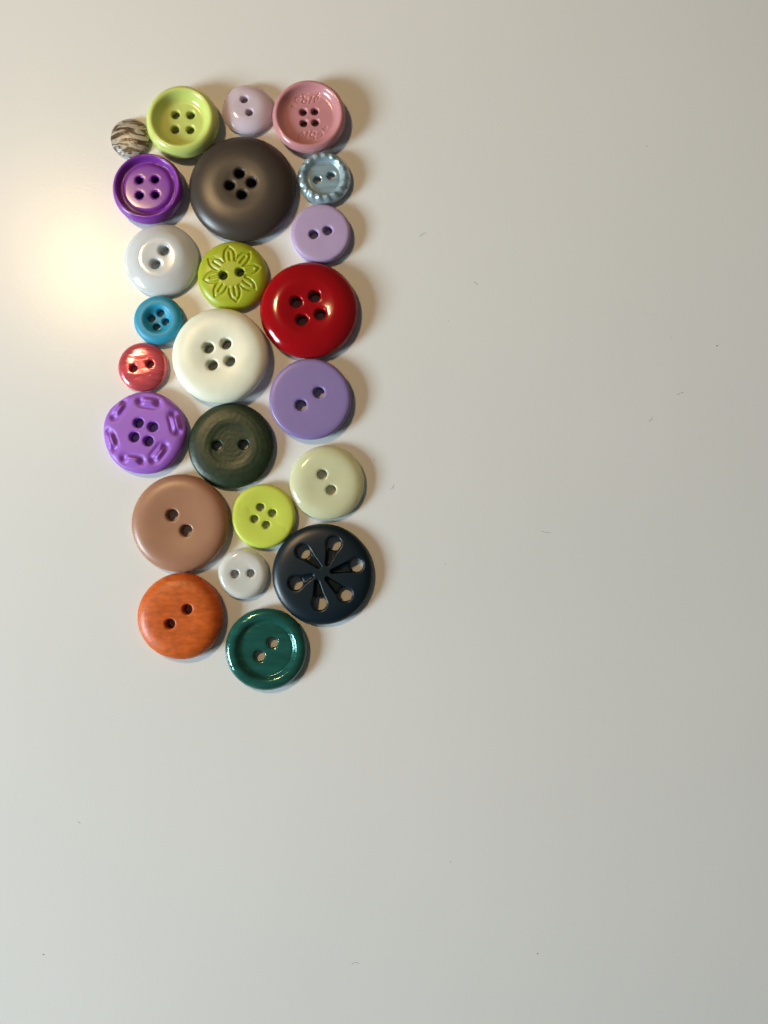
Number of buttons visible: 24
